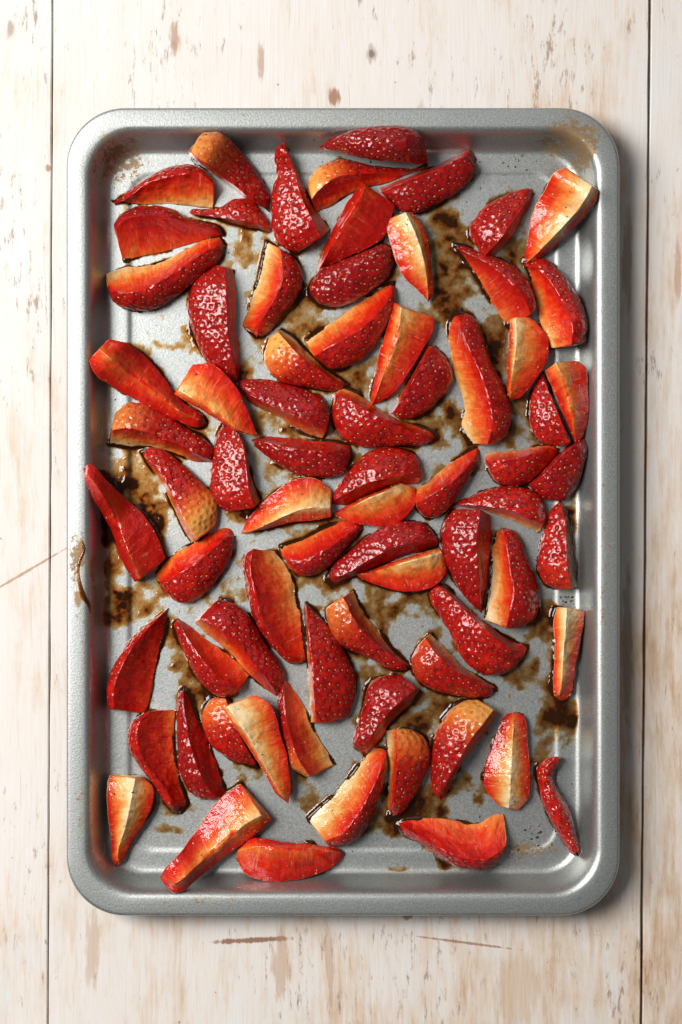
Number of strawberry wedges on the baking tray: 73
